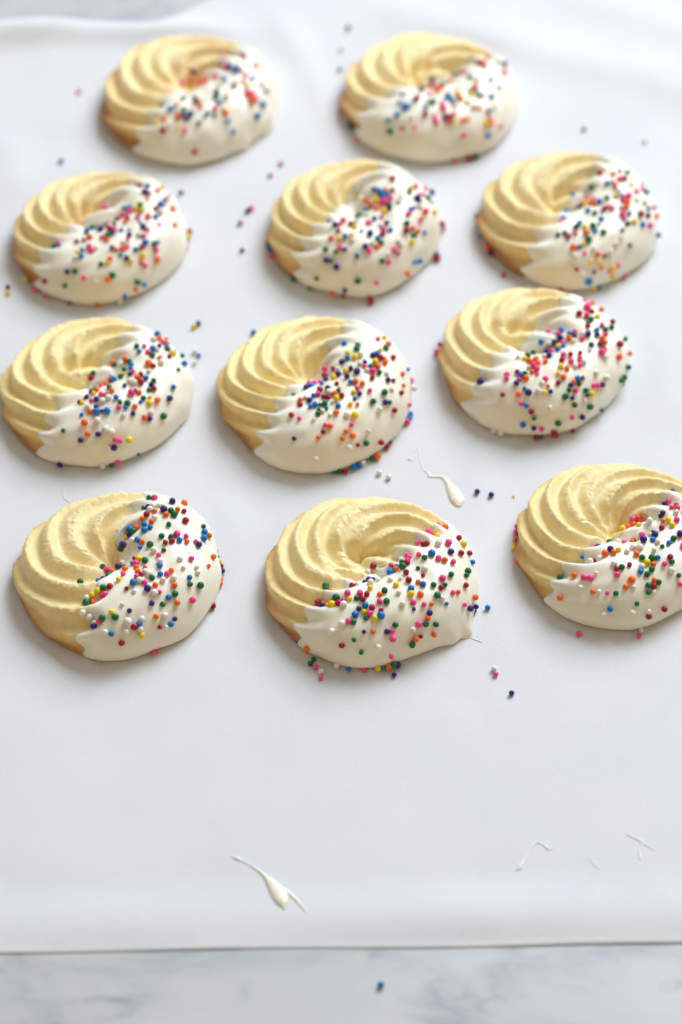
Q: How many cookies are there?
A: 11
